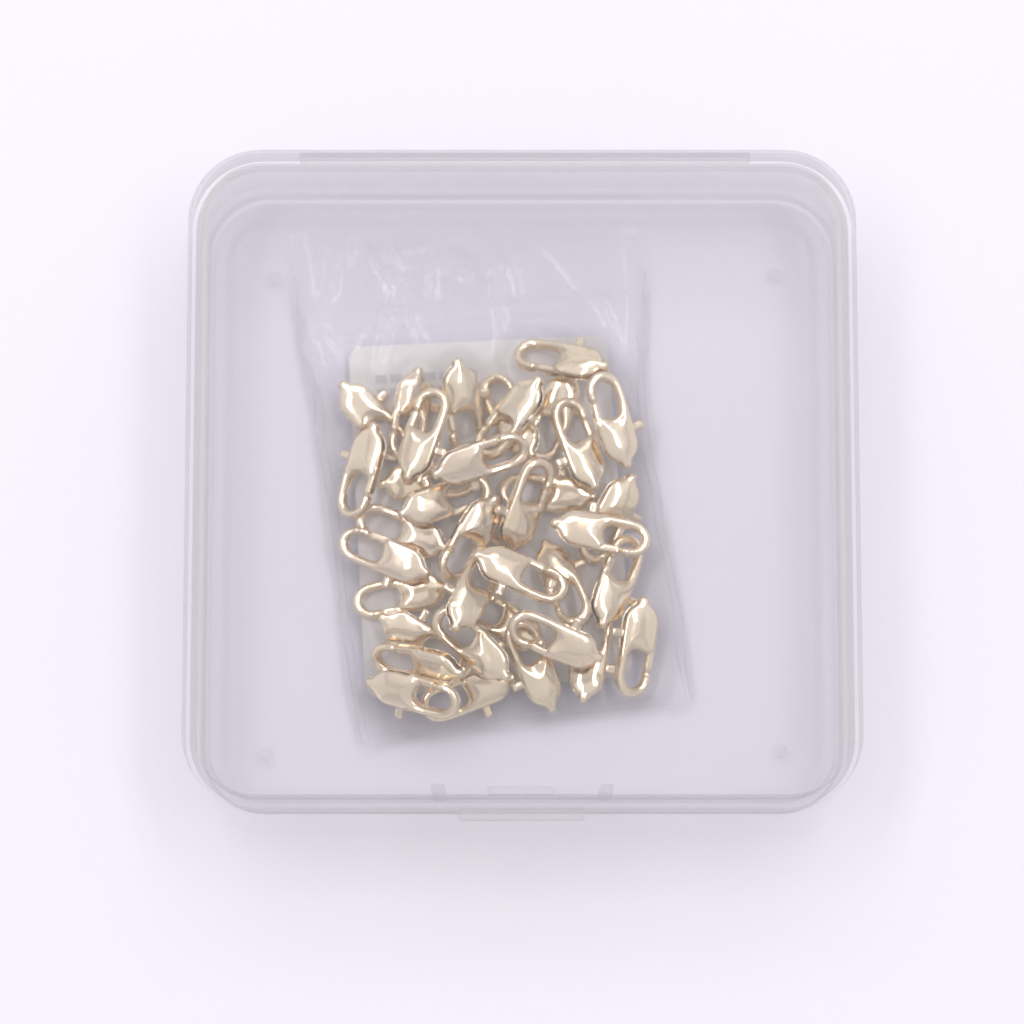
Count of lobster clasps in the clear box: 36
